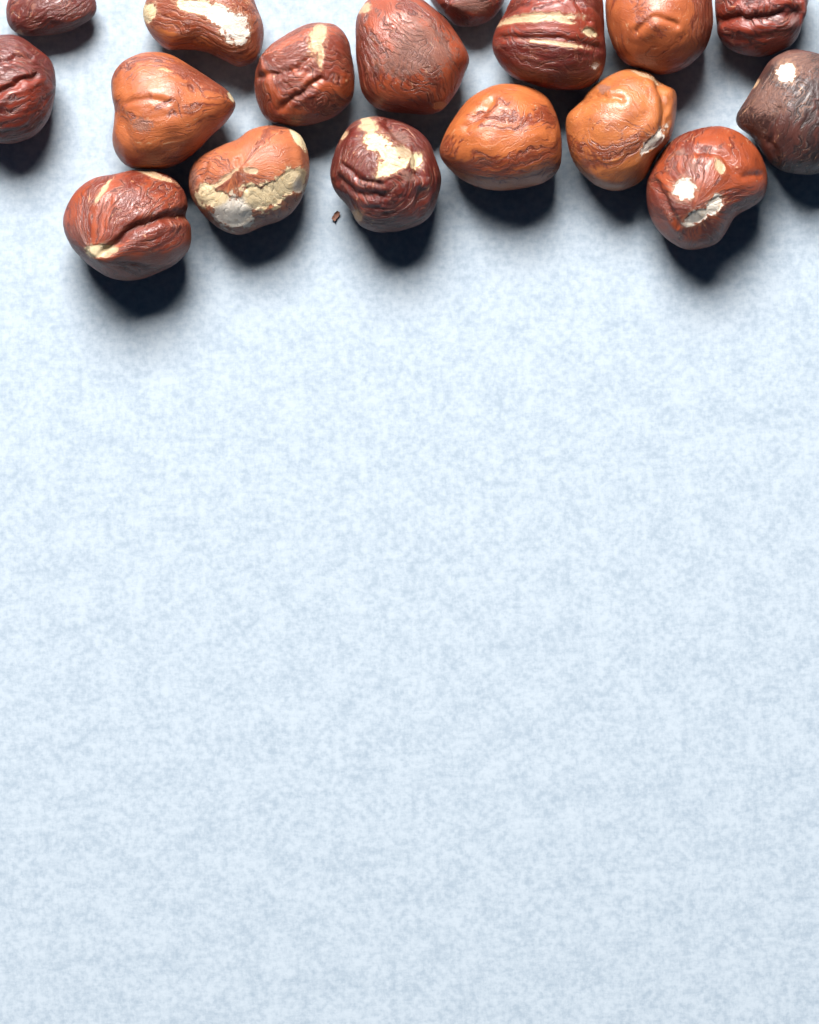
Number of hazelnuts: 17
